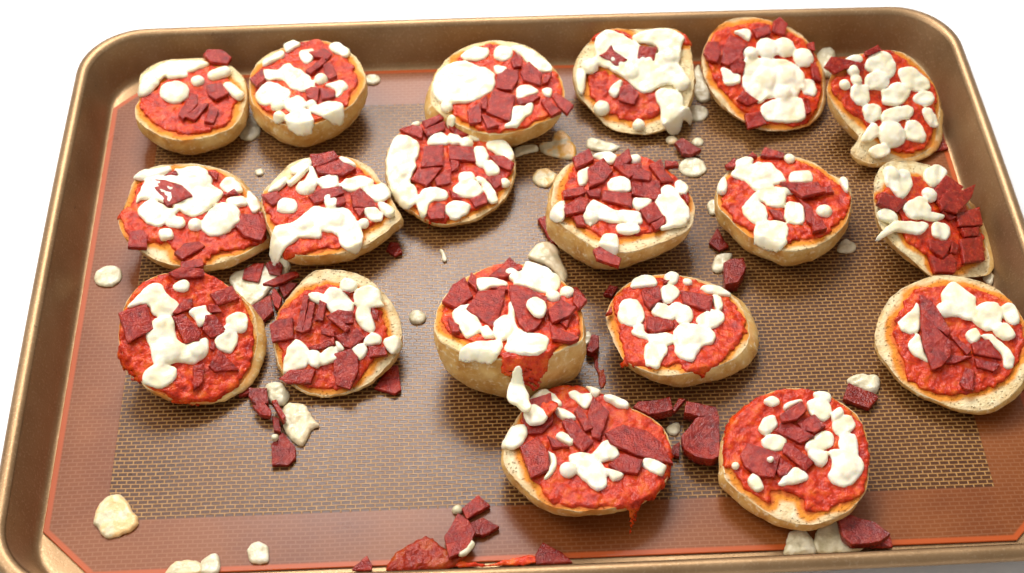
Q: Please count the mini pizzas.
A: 19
